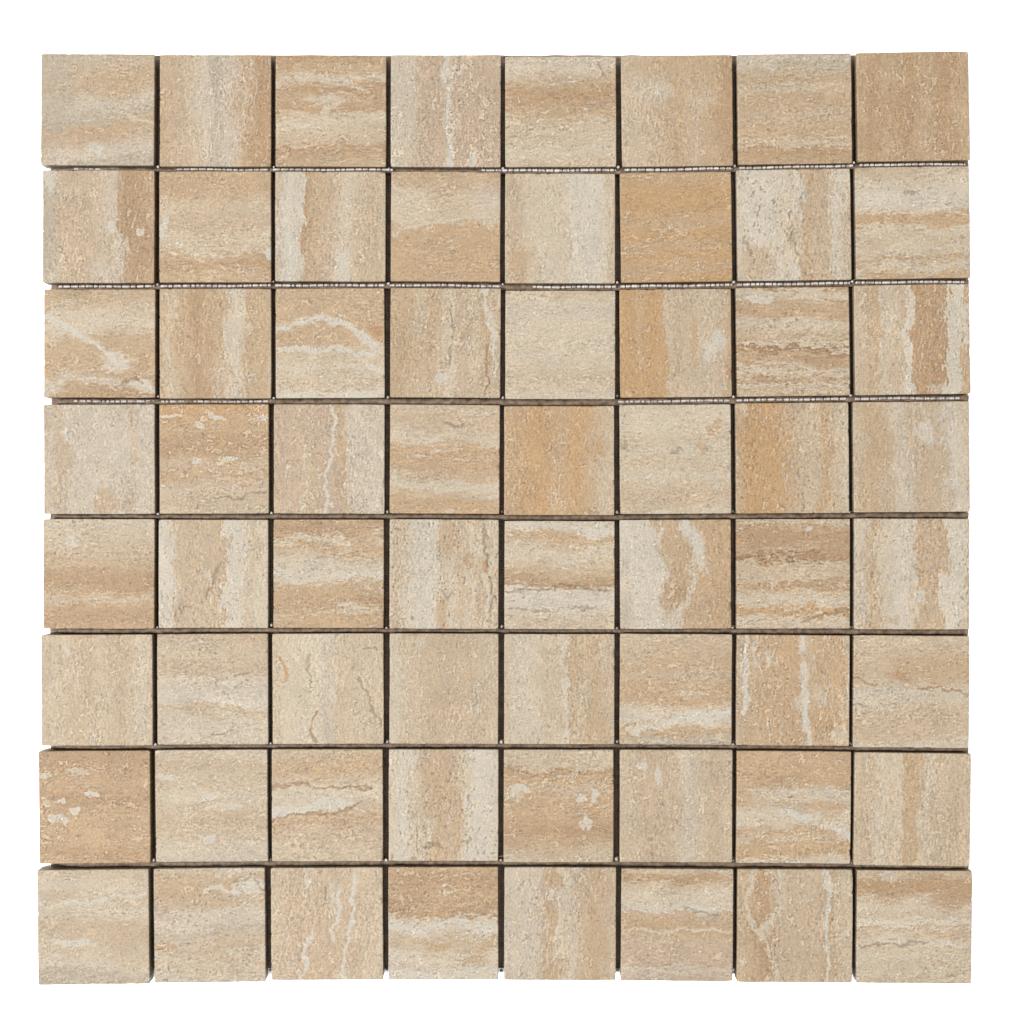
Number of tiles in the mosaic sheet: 64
